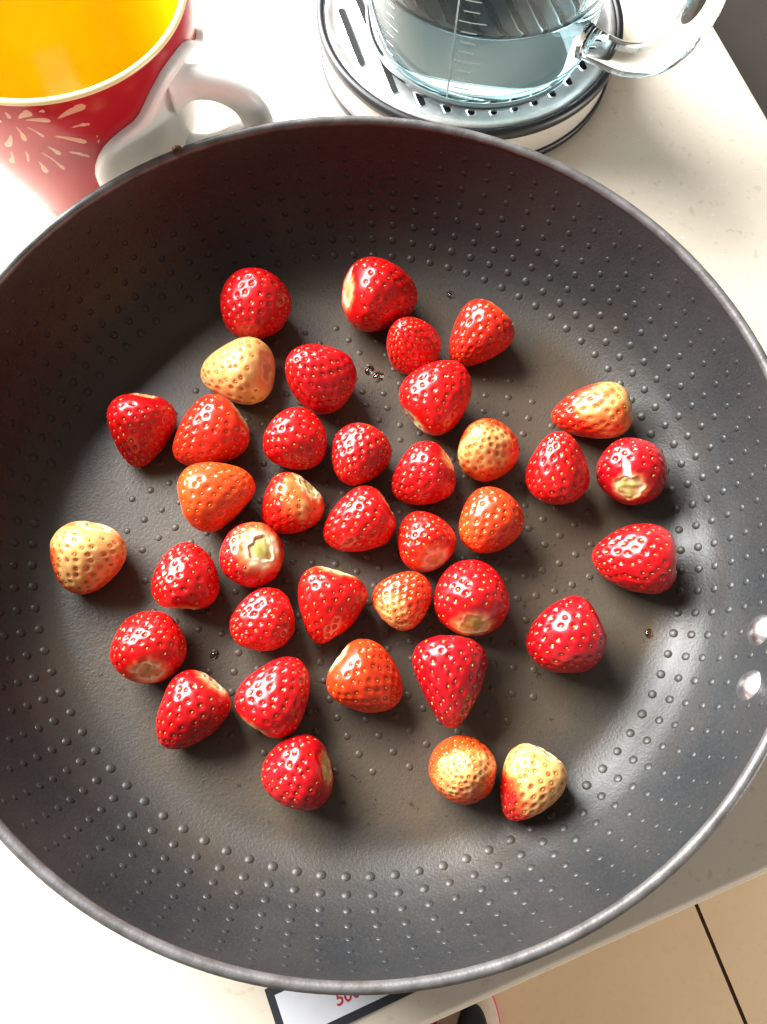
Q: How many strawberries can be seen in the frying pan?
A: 38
